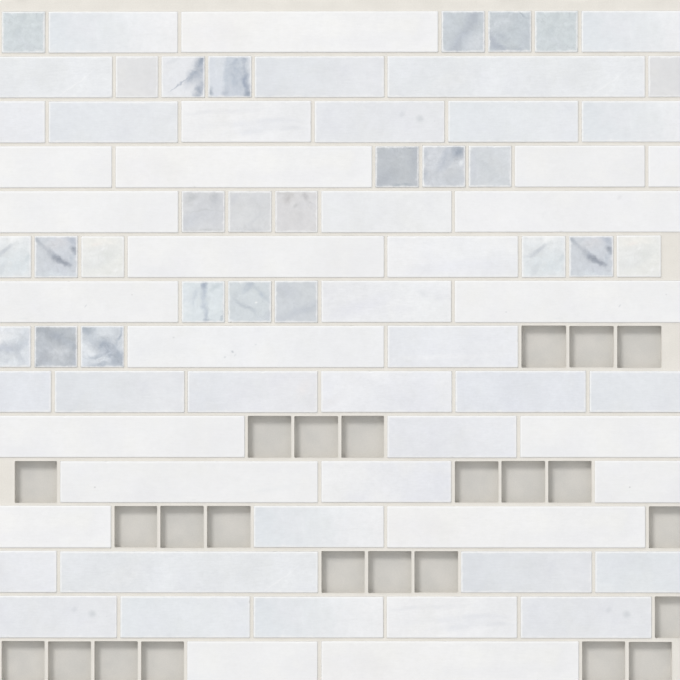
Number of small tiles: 27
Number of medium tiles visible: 32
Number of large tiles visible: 19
